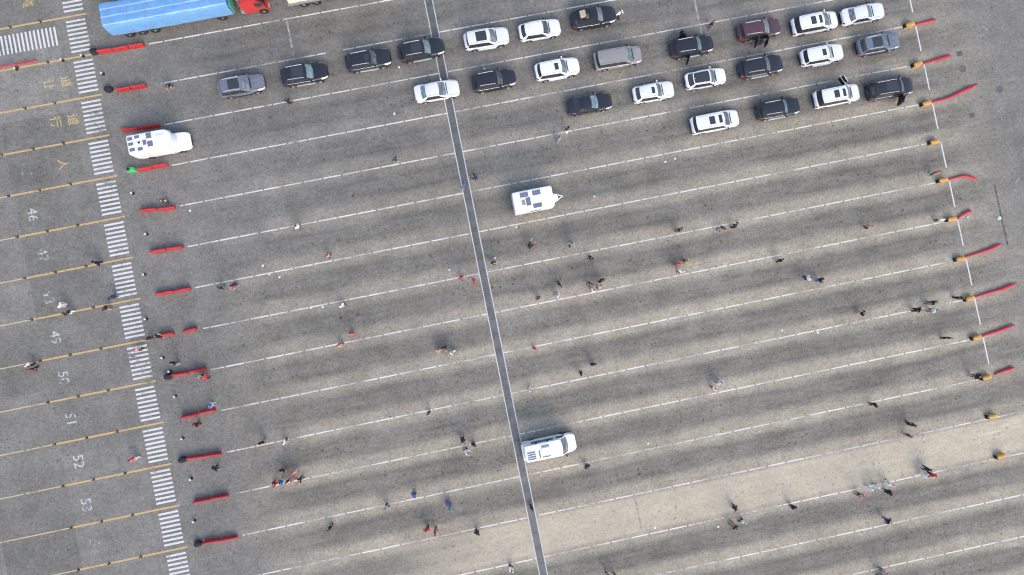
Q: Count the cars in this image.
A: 25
